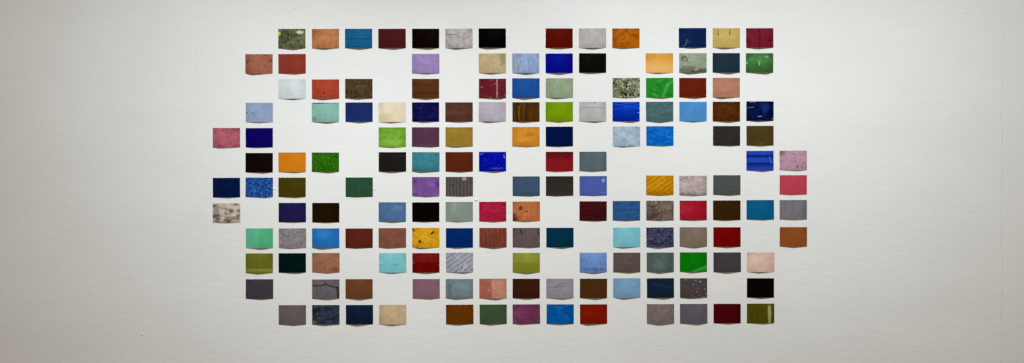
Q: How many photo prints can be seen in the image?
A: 154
